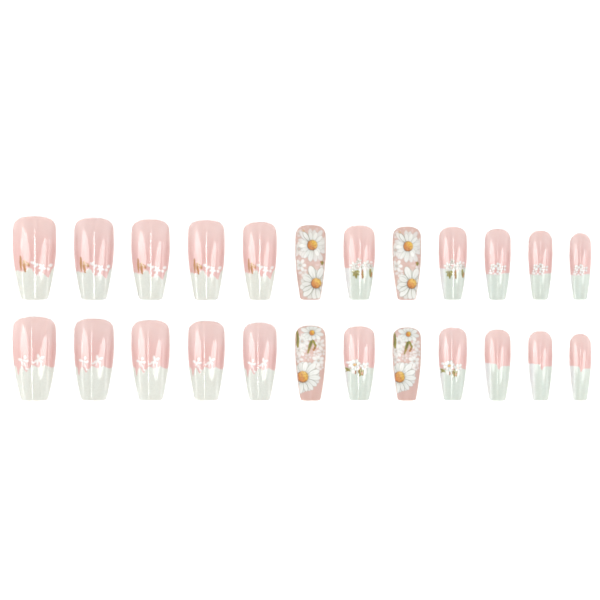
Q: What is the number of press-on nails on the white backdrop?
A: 24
